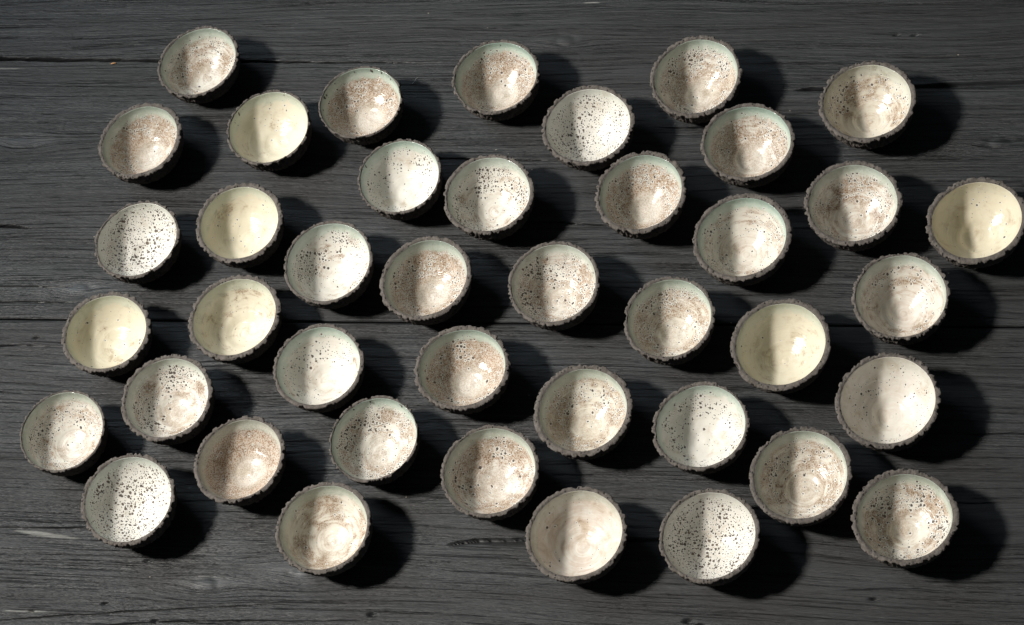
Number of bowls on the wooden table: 41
